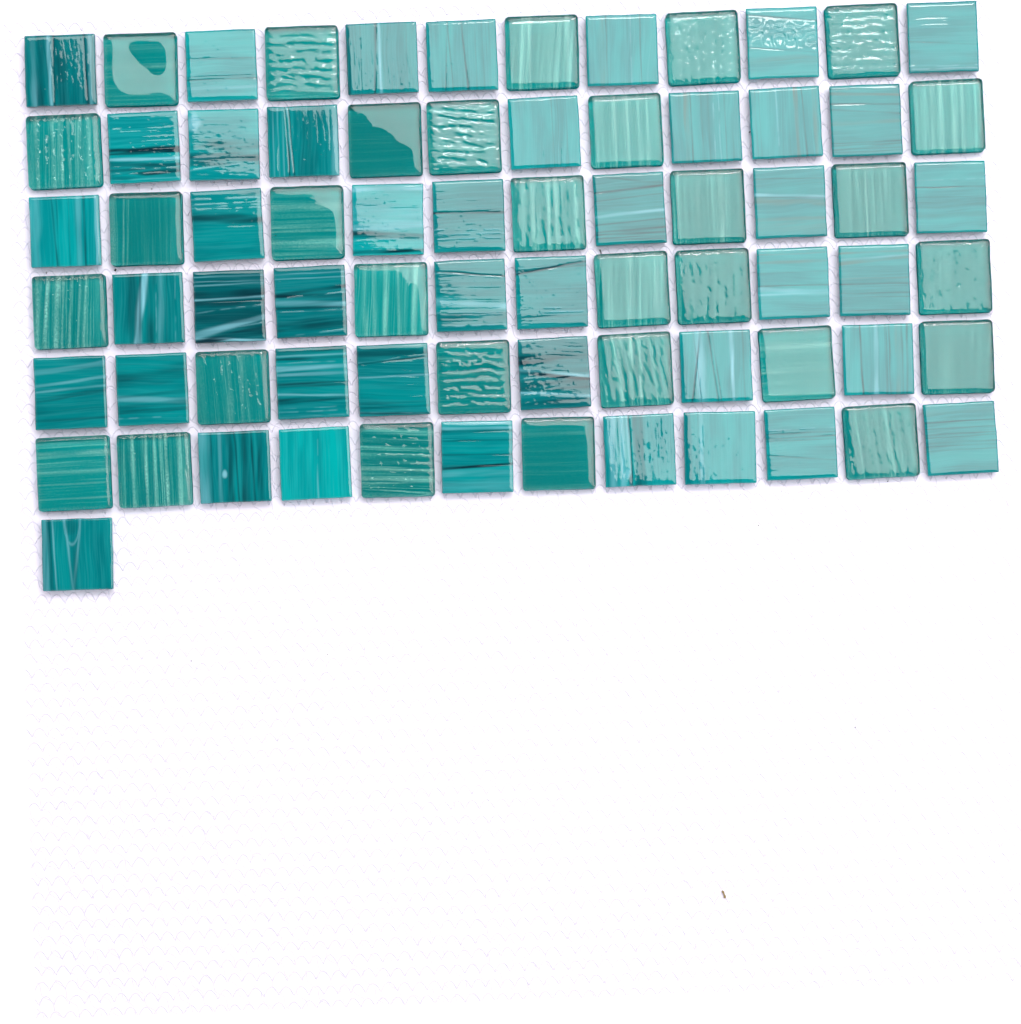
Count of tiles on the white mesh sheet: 73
